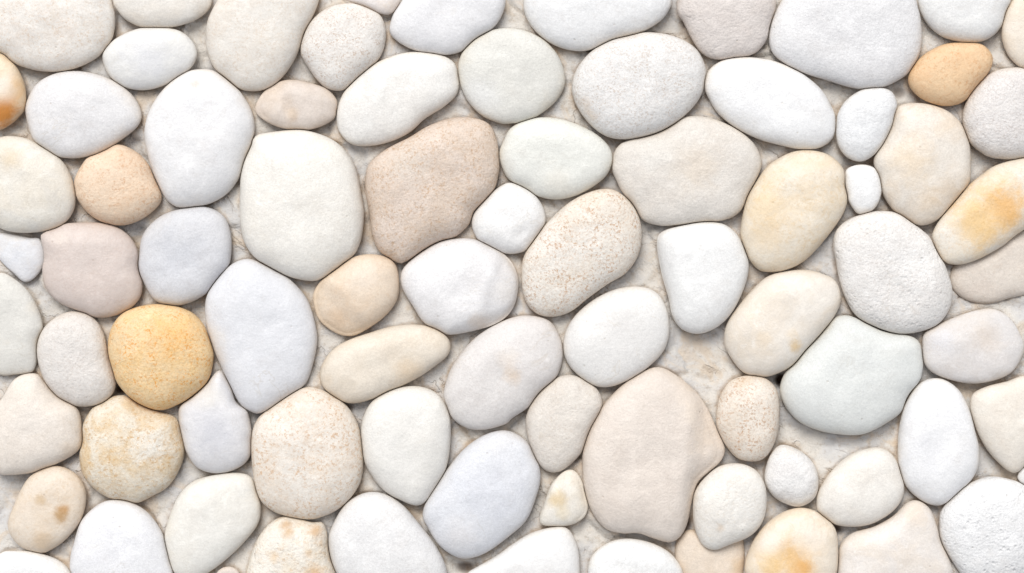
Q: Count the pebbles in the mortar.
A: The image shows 82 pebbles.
